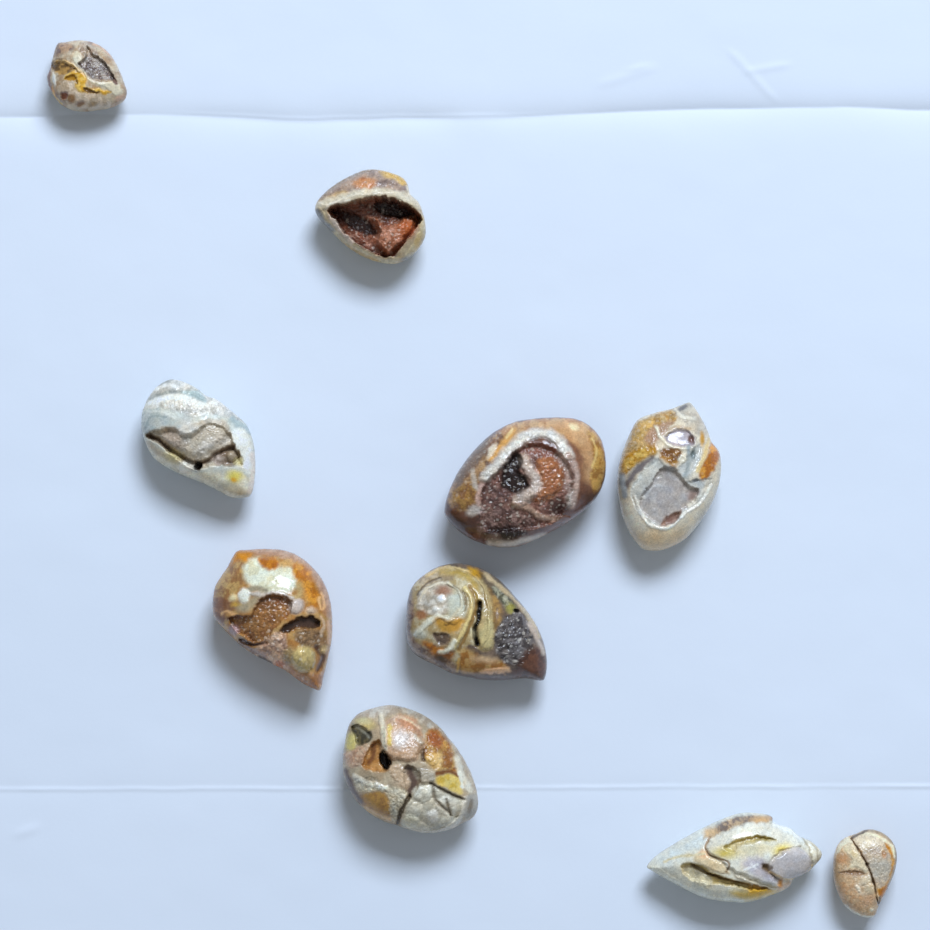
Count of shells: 10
